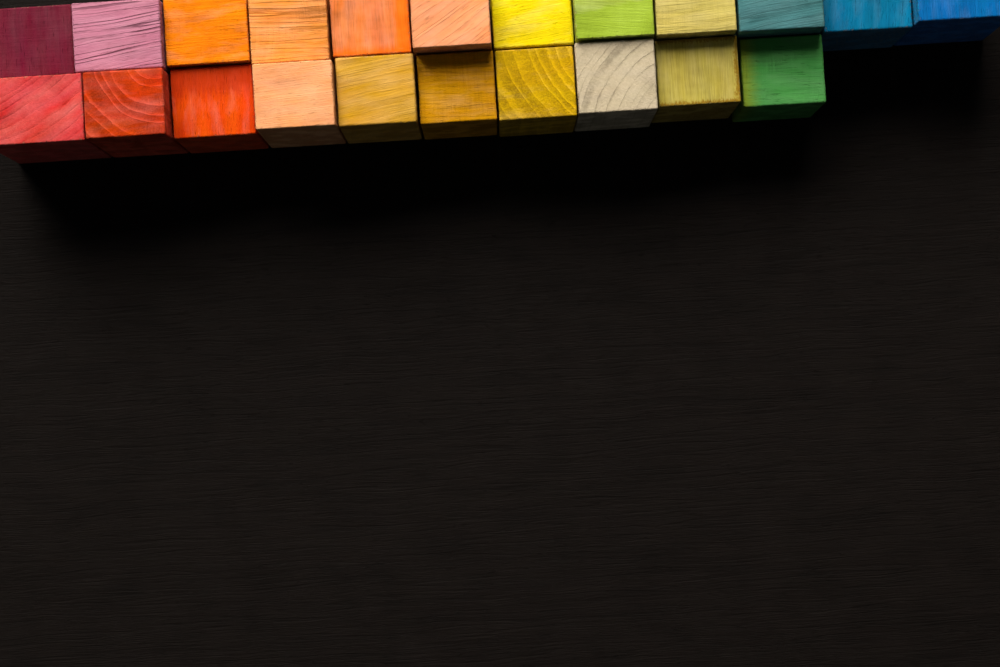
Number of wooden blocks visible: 22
